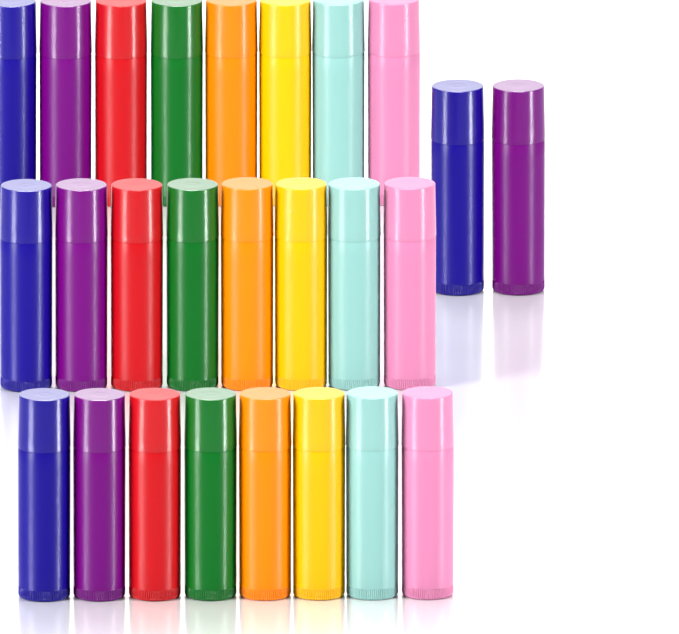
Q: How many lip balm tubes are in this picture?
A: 26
